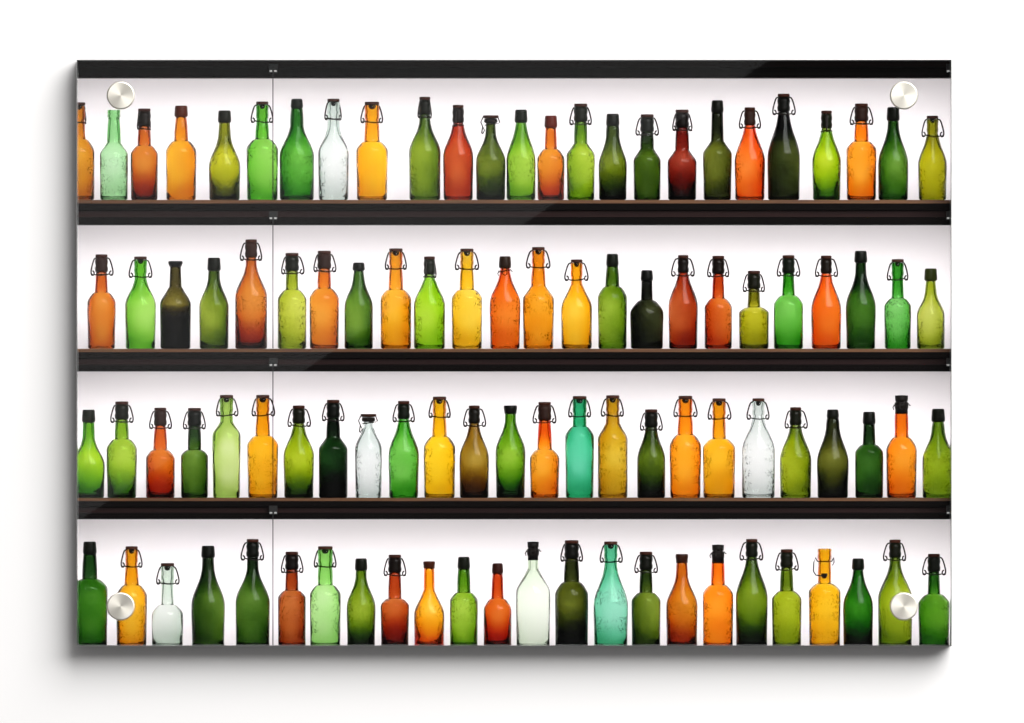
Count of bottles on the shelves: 98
